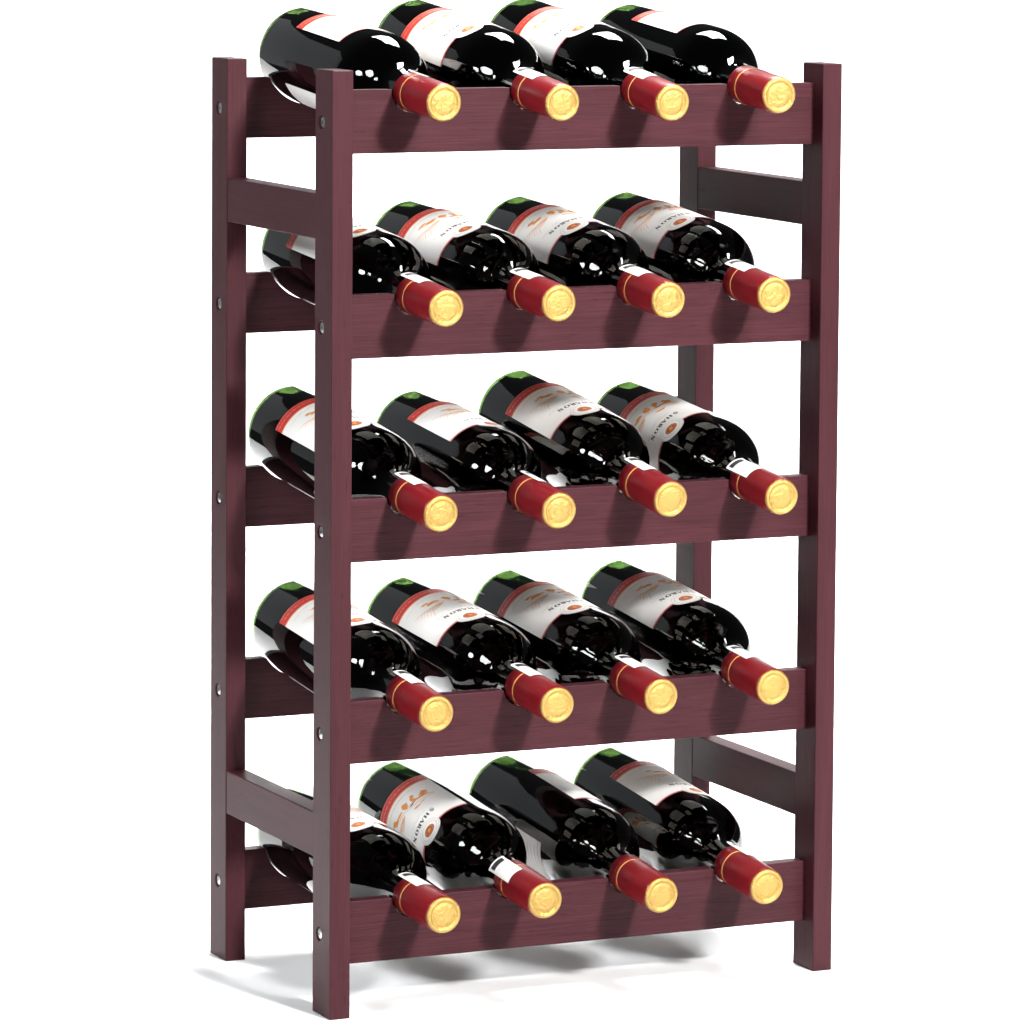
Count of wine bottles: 20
